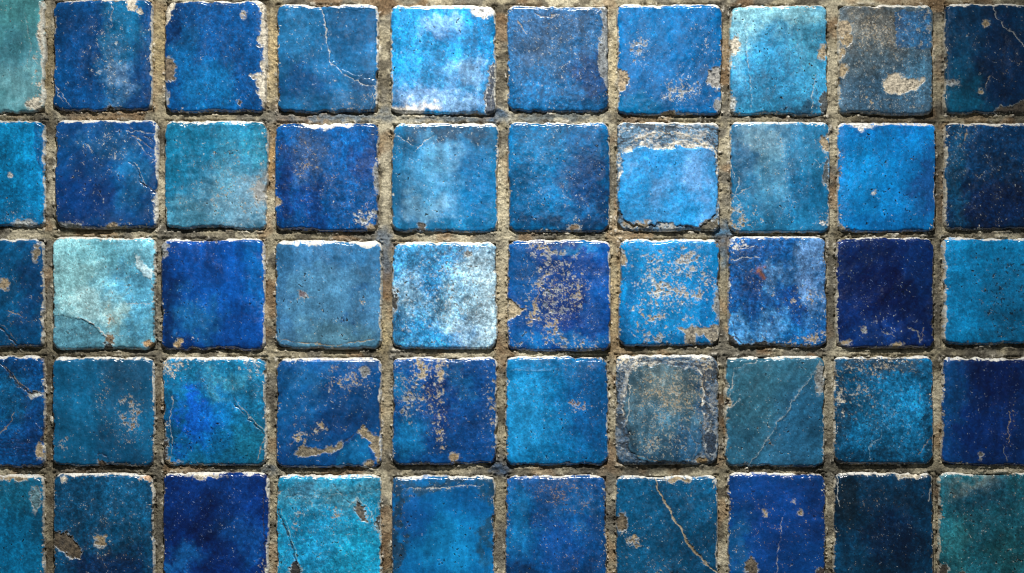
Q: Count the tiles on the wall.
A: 50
